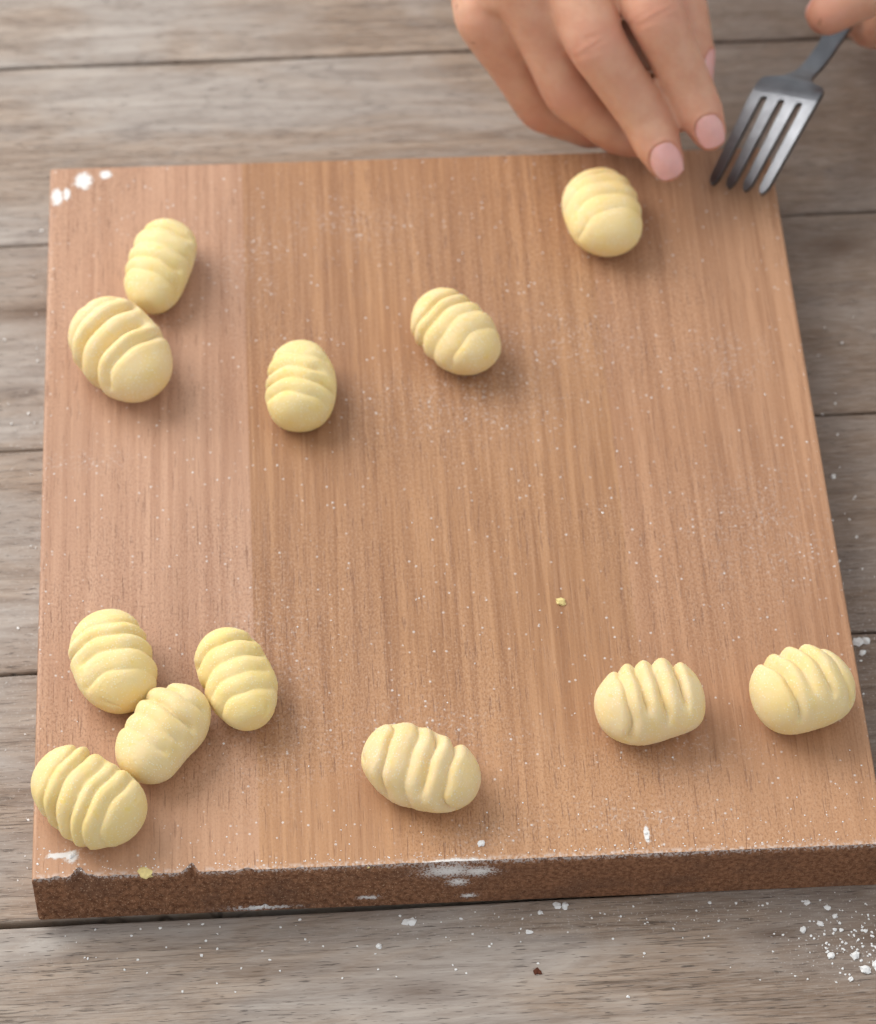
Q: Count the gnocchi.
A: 12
